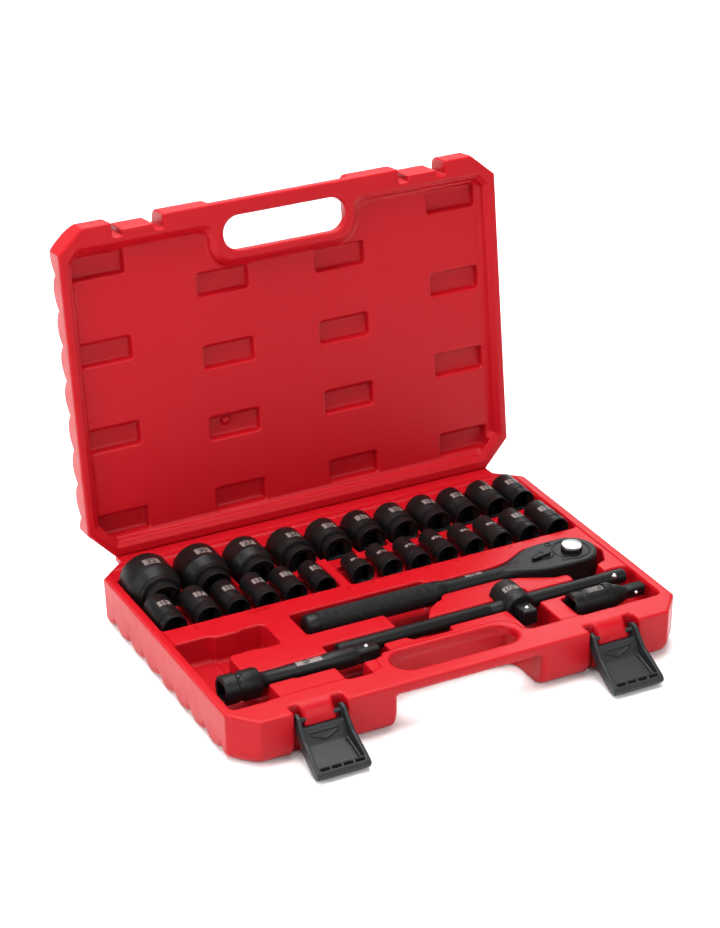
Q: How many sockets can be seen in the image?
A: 25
